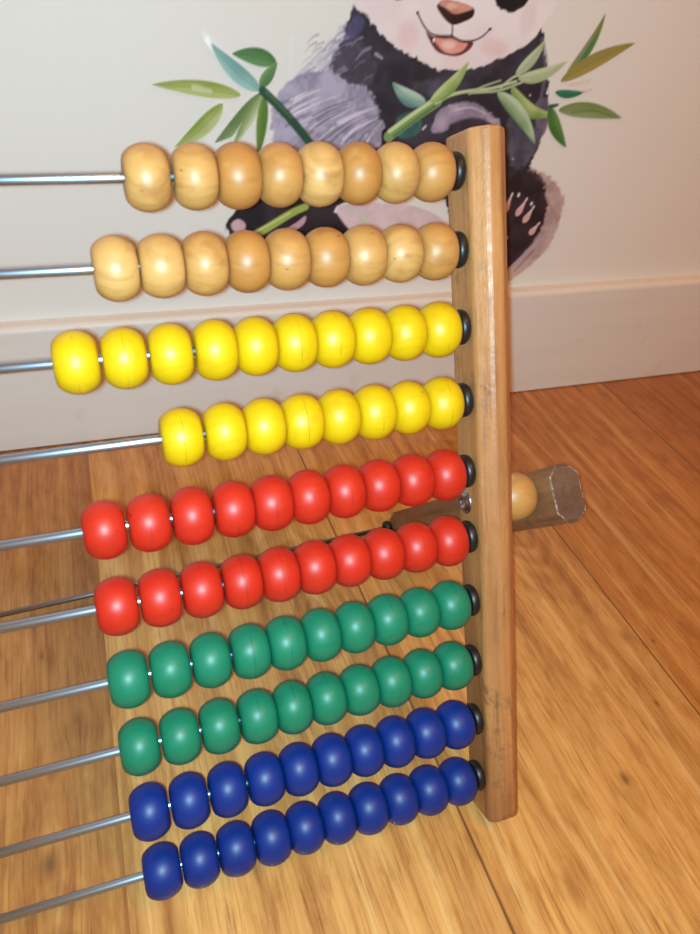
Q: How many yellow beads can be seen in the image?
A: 18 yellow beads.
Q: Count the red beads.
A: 20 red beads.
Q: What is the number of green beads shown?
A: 20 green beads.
